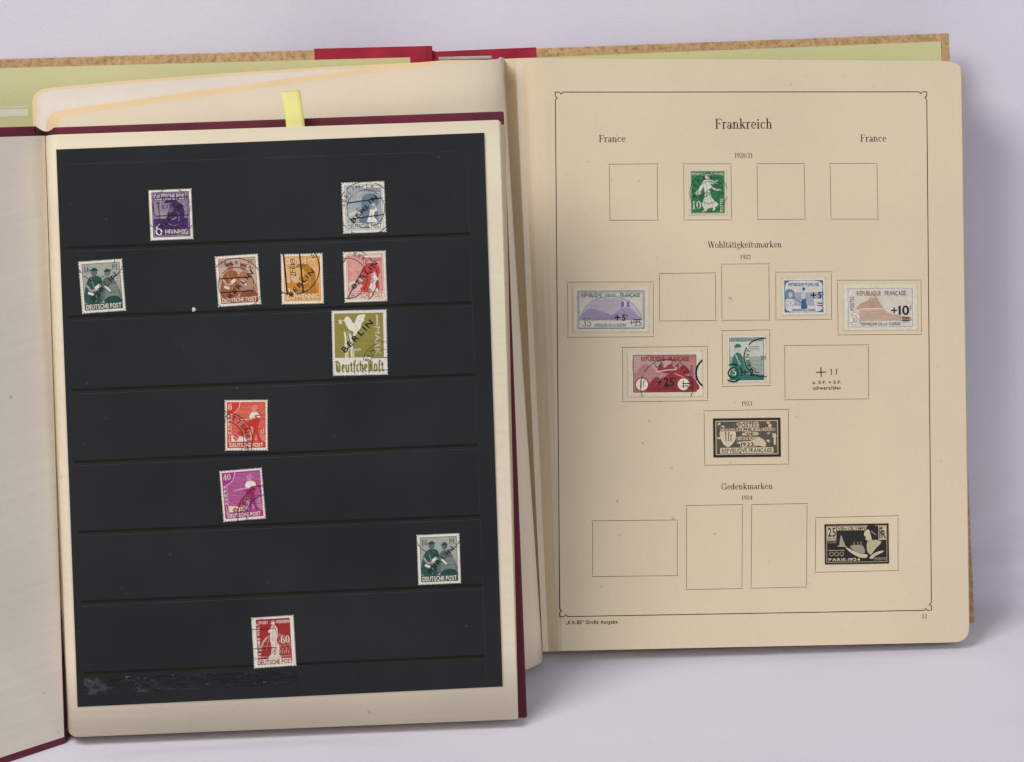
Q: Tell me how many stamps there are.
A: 19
